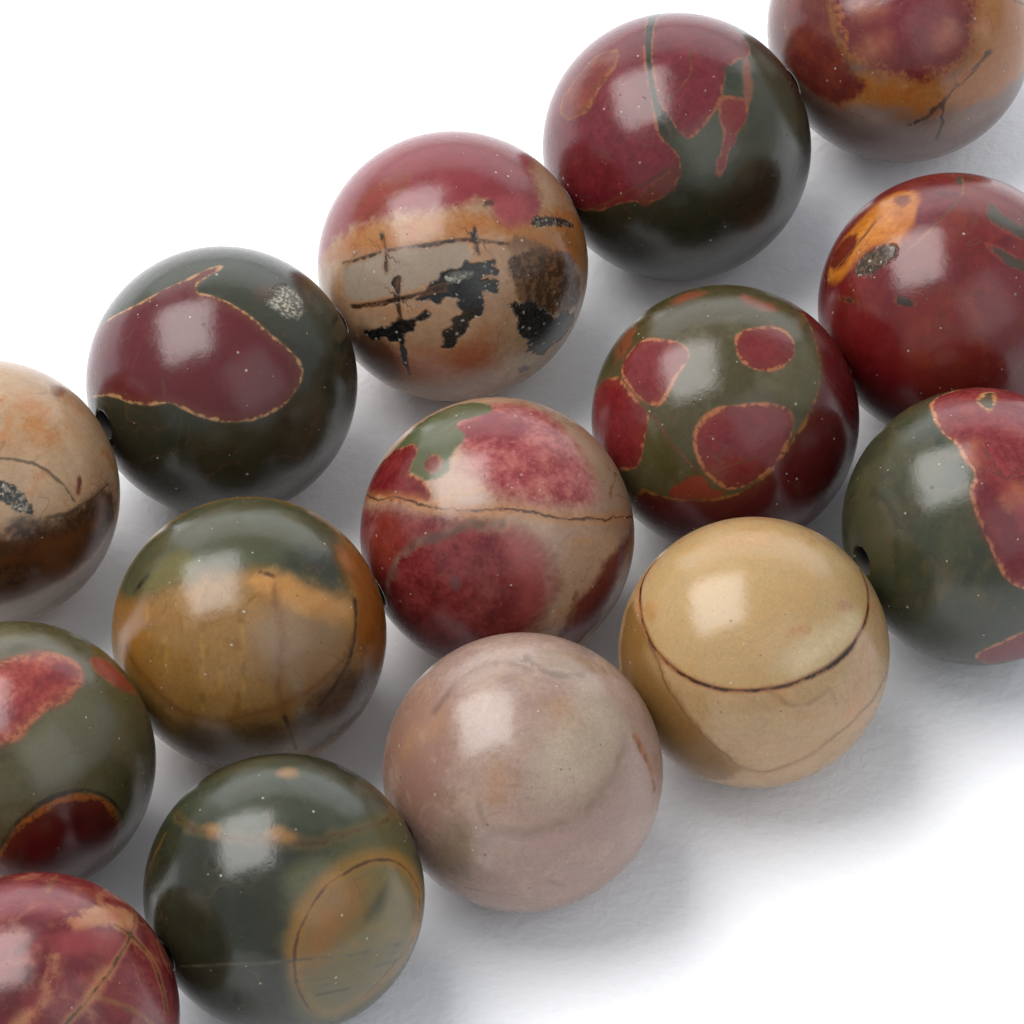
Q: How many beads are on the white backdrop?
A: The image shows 15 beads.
